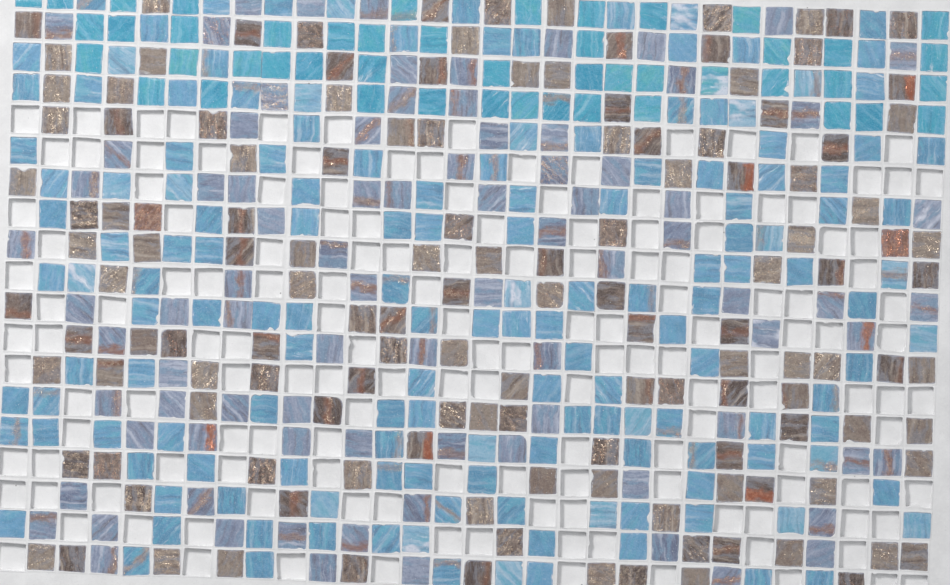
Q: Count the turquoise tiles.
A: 47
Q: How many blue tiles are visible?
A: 152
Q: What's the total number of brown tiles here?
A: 136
